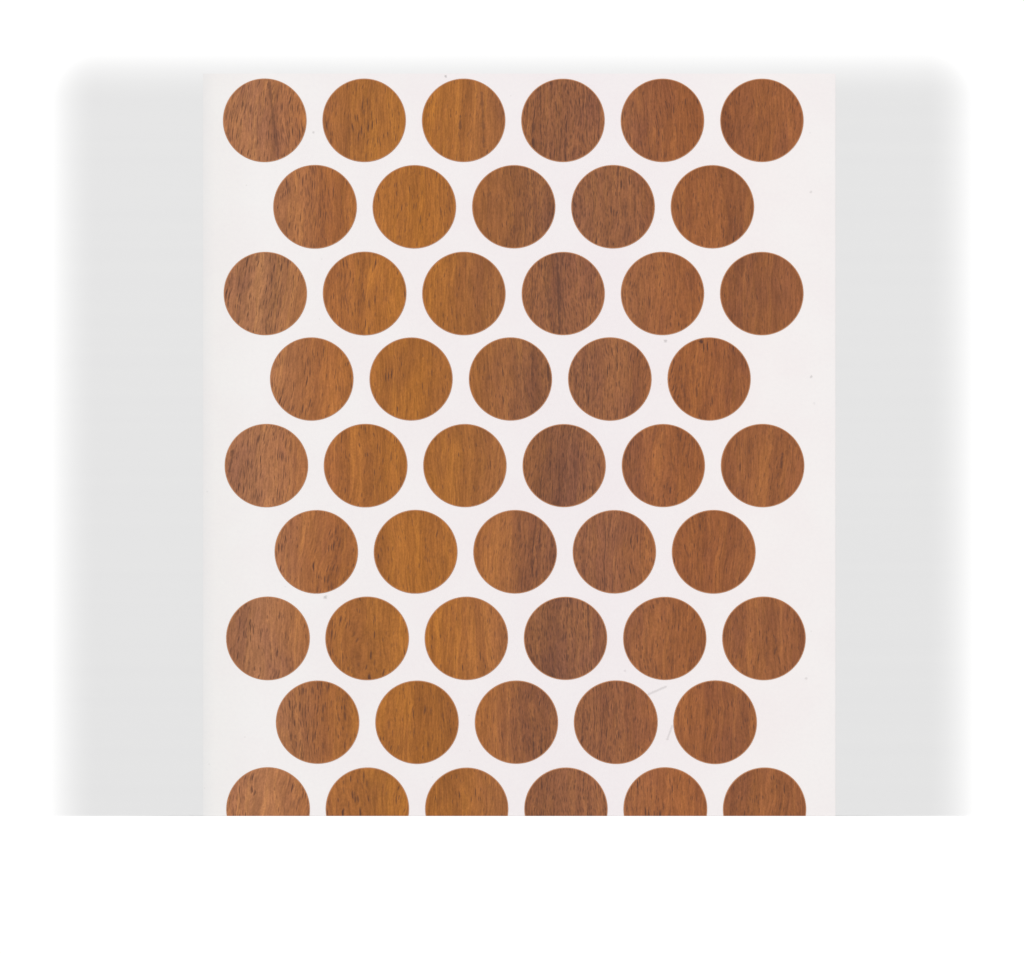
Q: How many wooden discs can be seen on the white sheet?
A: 50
